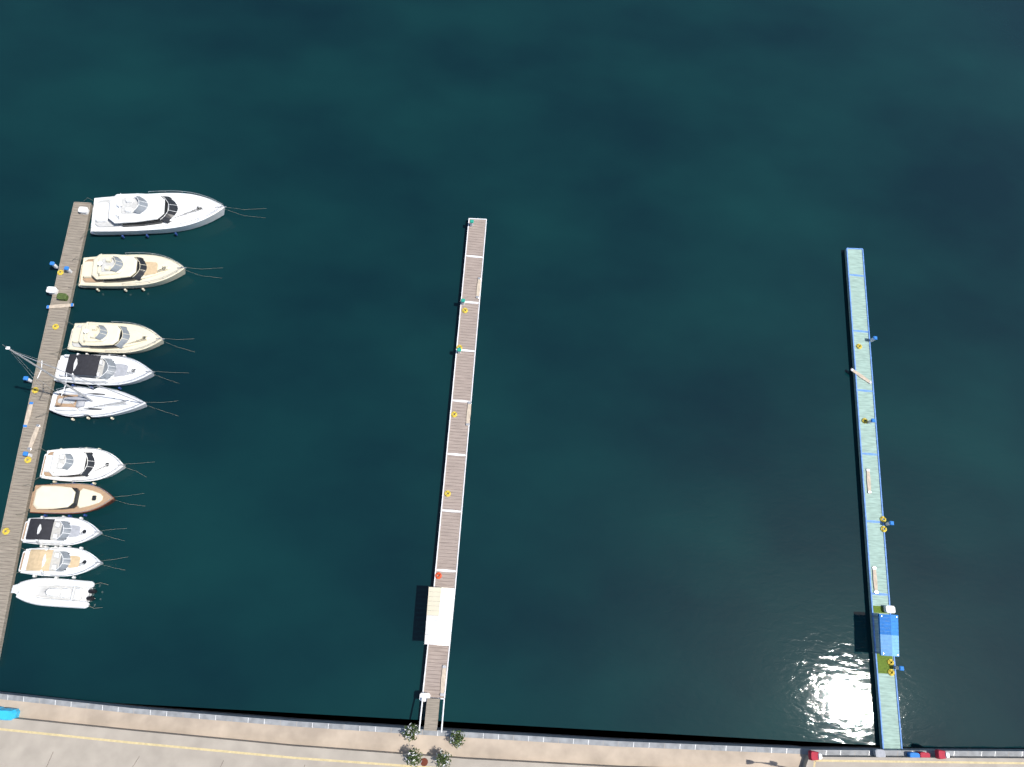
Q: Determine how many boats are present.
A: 10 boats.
